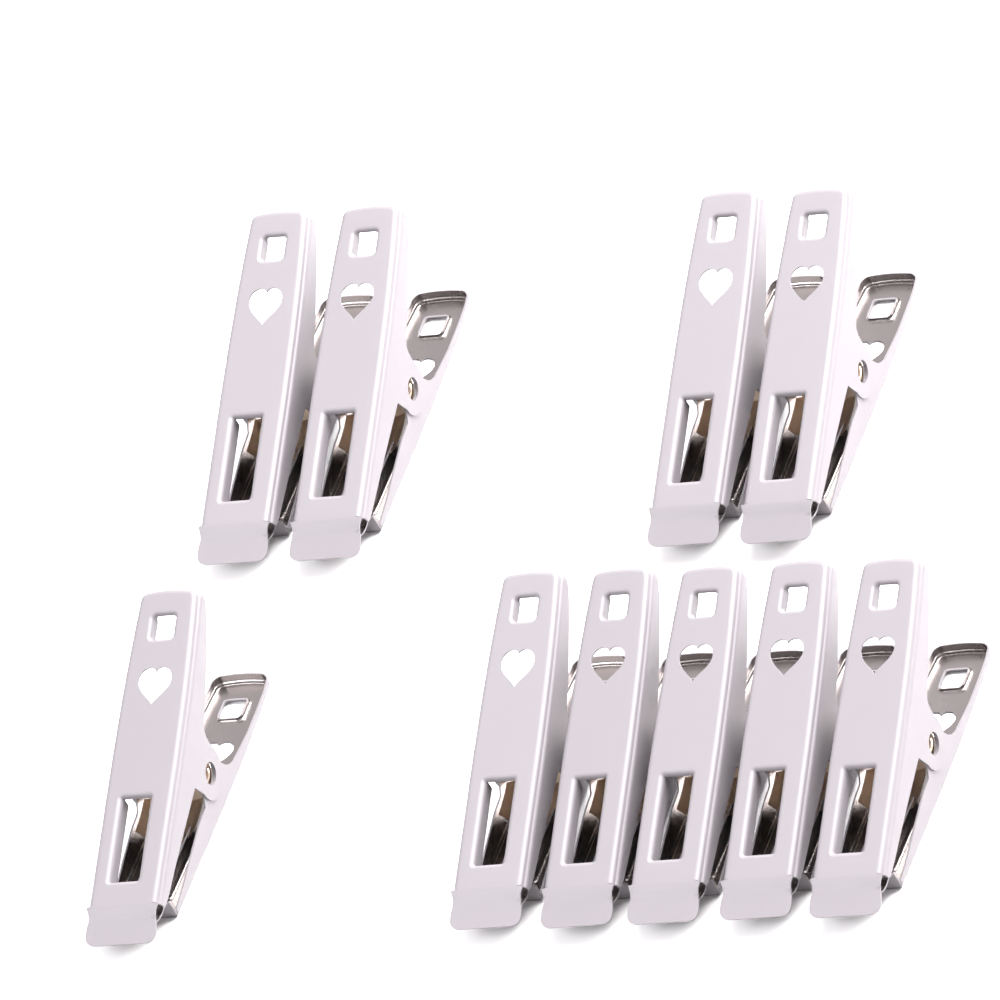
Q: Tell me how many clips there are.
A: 10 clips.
